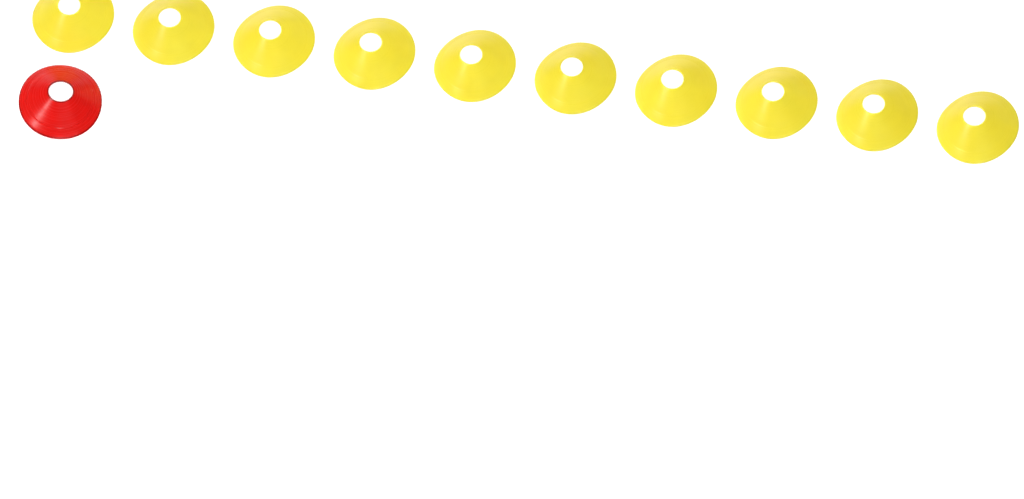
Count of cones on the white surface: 11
